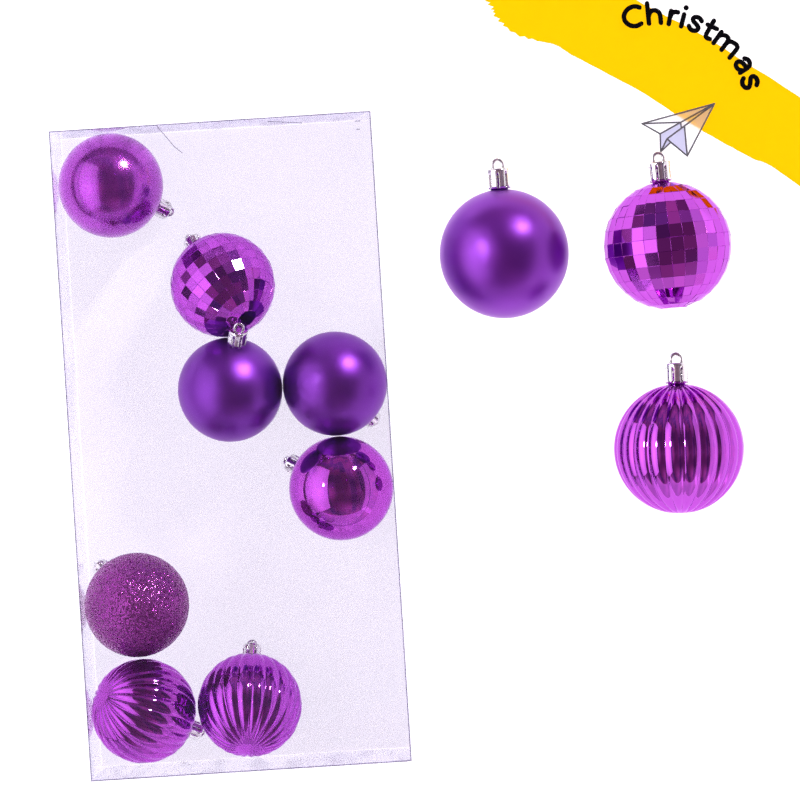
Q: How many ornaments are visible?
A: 11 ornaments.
